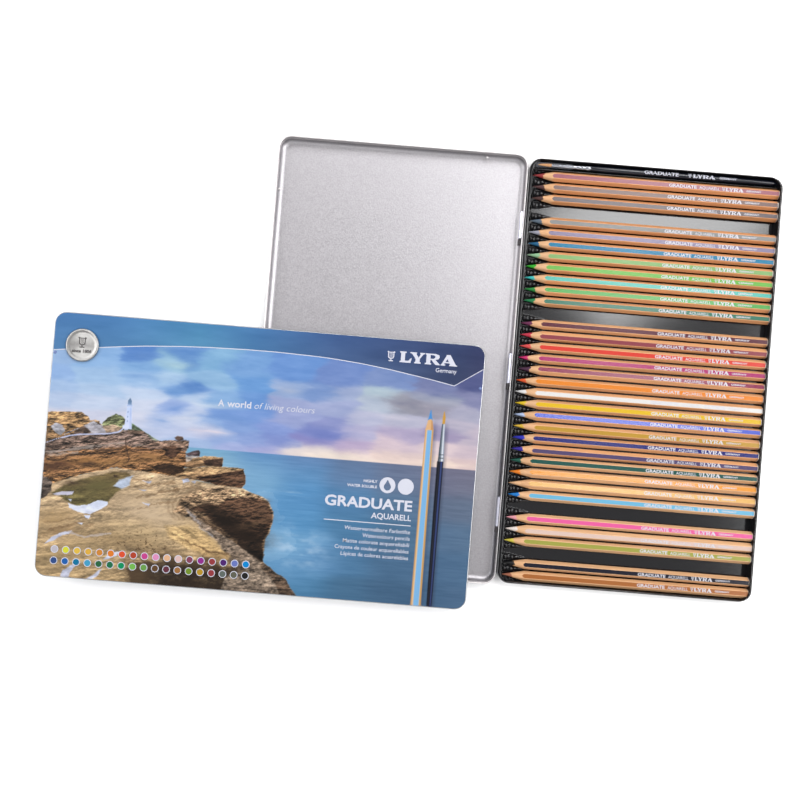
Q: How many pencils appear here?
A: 32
